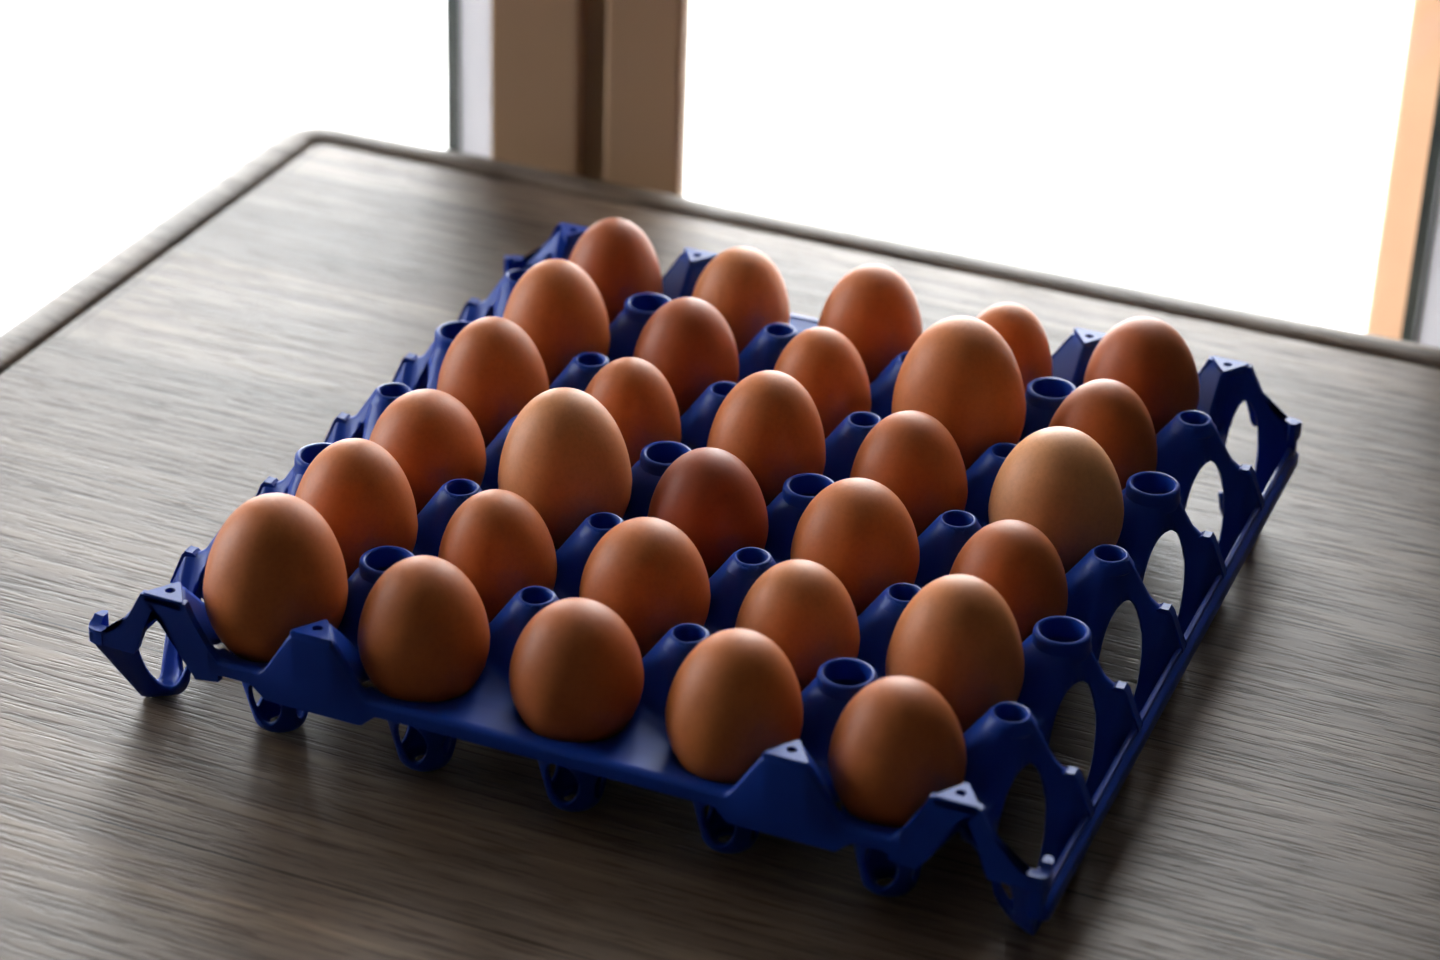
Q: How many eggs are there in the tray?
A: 30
